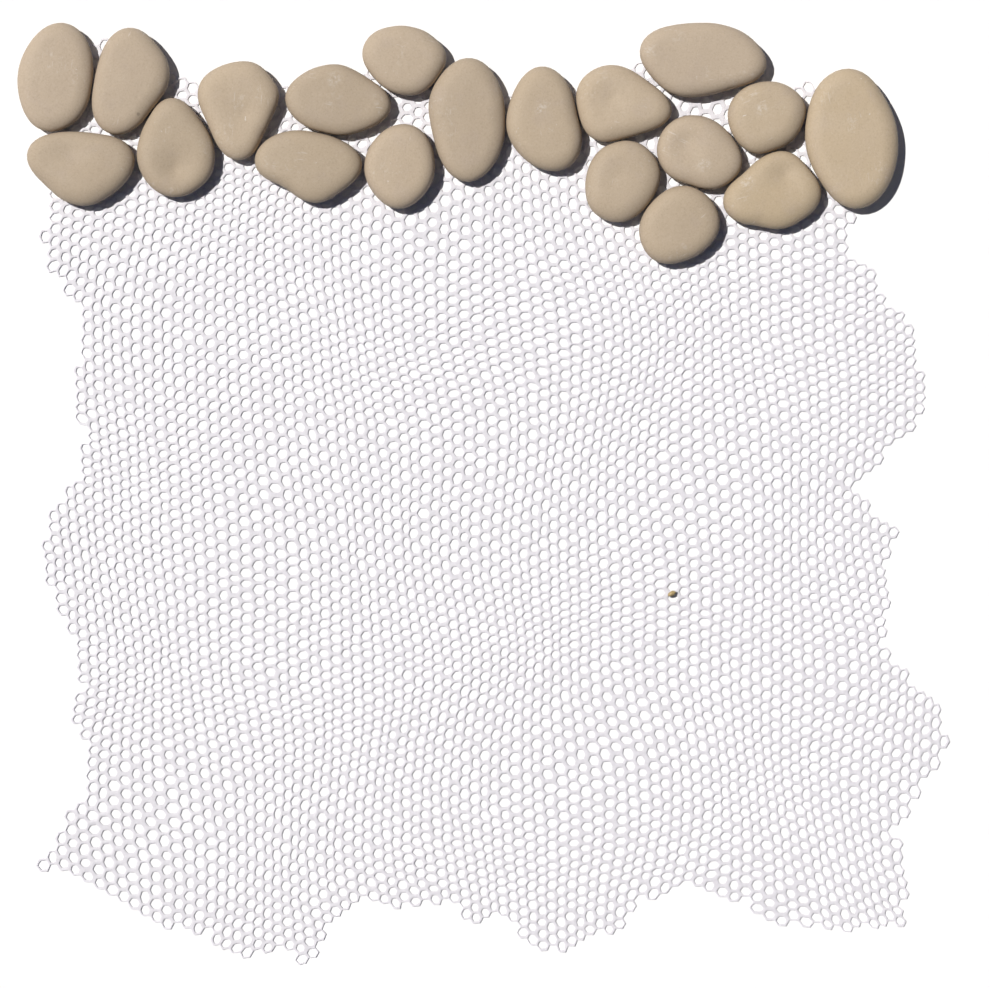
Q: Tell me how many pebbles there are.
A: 19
